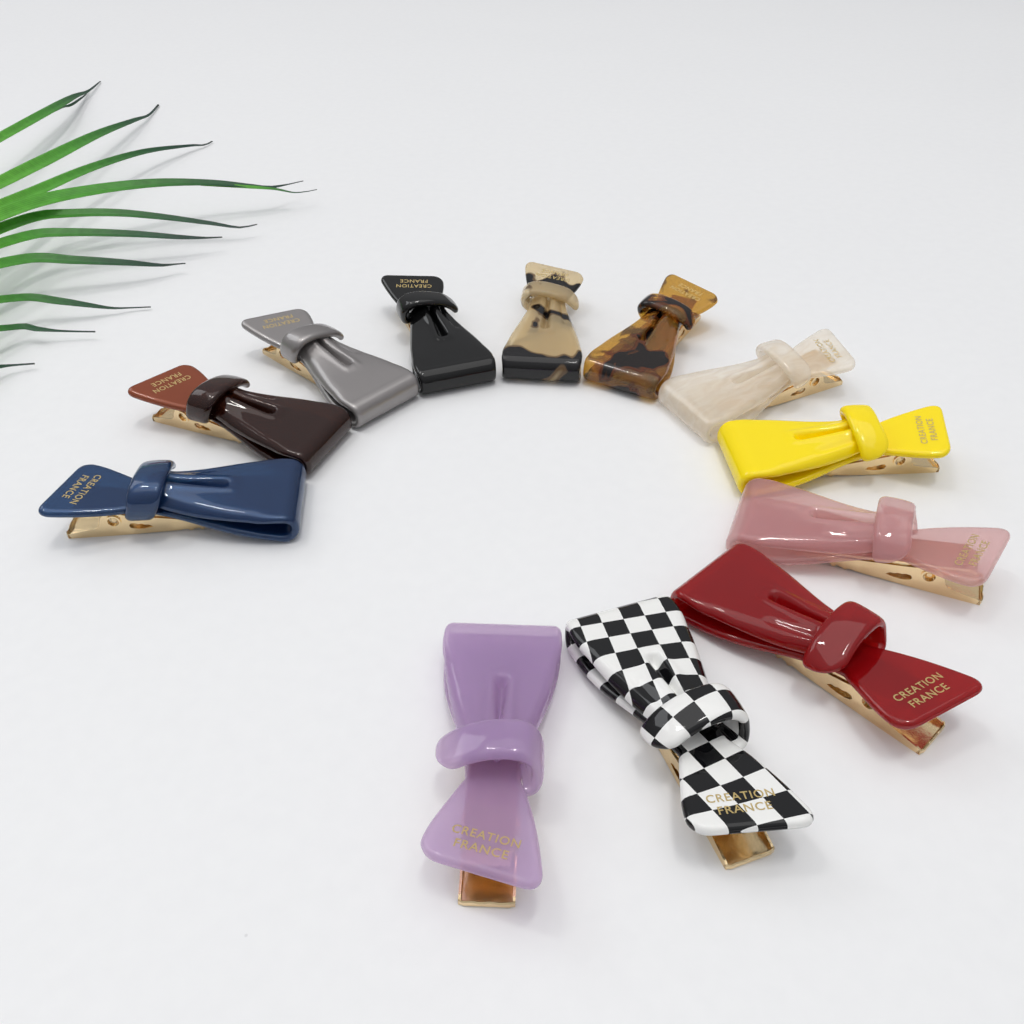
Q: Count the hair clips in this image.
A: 12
